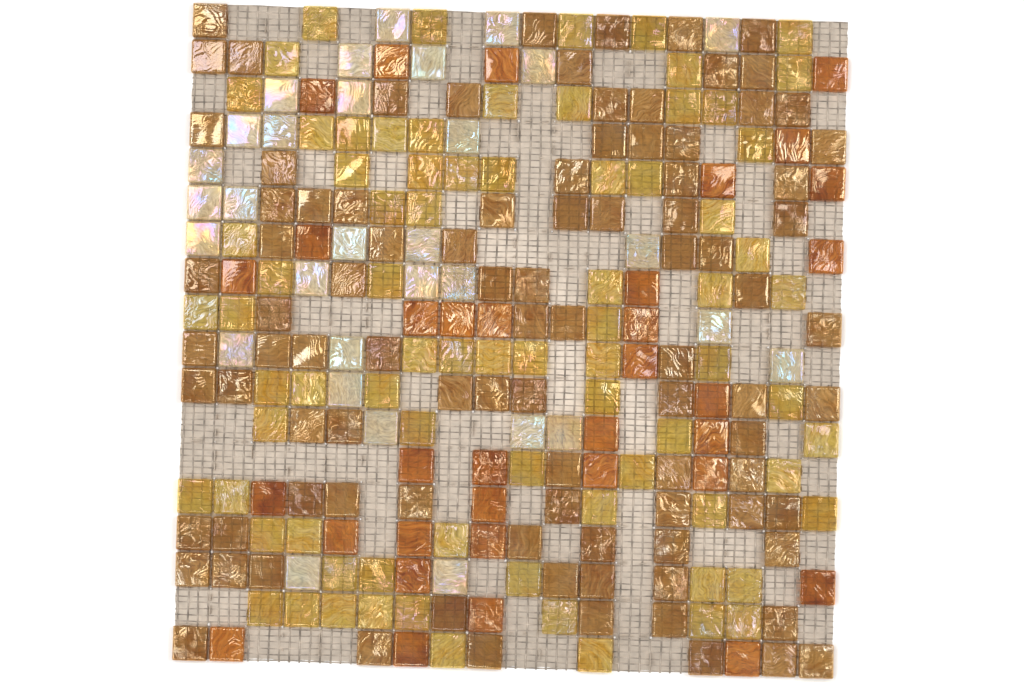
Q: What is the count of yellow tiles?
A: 78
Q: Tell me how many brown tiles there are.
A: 95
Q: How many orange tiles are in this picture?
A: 34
